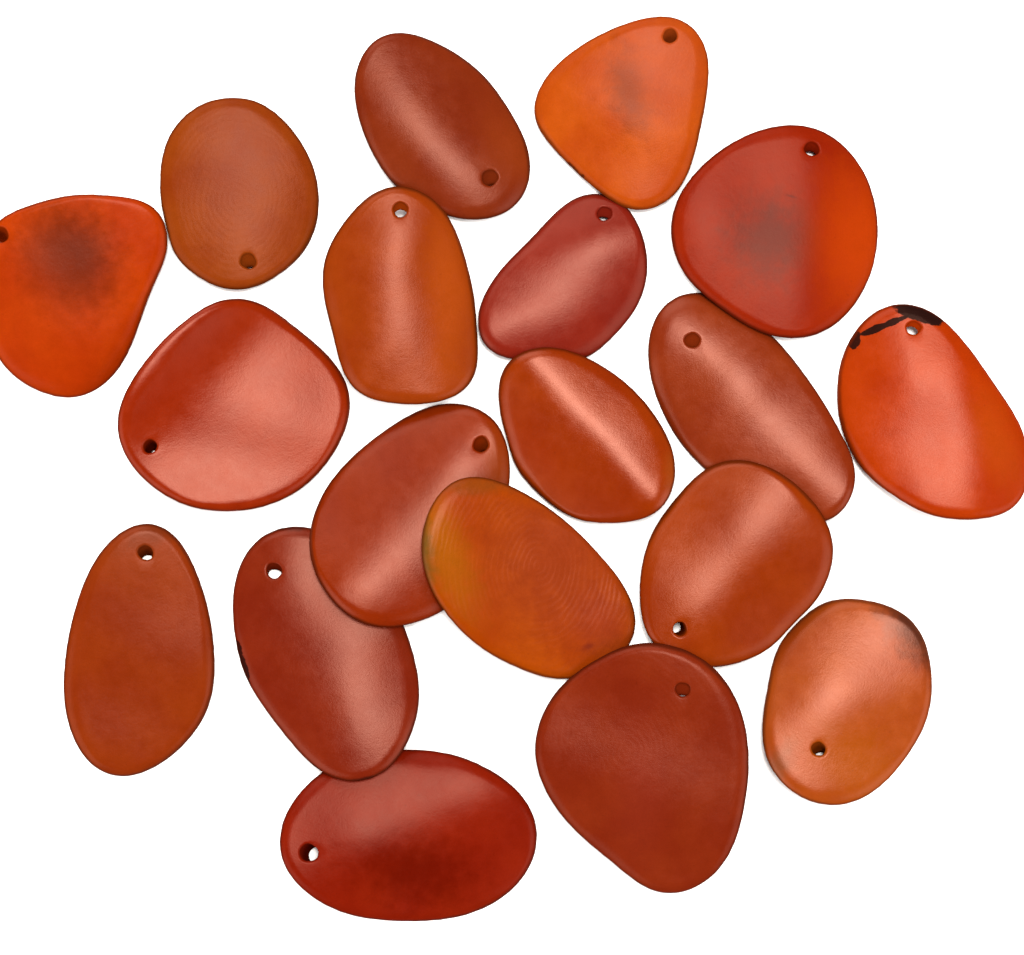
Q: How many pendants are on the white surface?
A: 19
